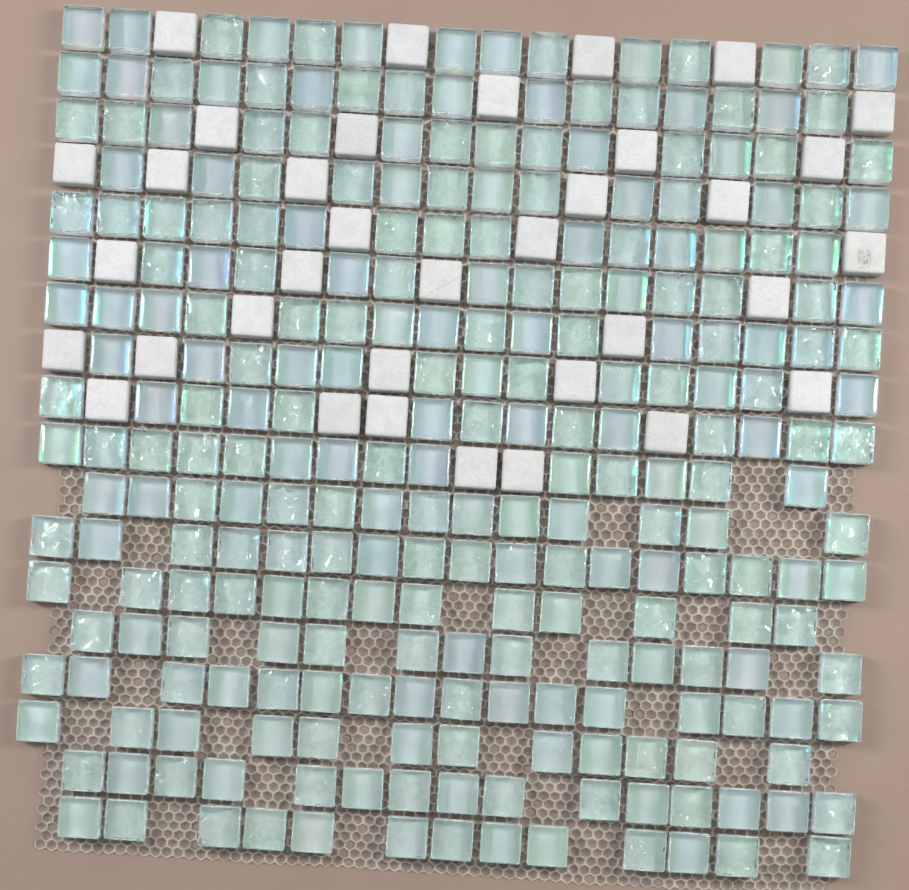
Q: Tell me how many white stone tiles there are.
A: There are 35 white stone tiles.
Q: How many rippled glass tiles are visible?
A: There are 143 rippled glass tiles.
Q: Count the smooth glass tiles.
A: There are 113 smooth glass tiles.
